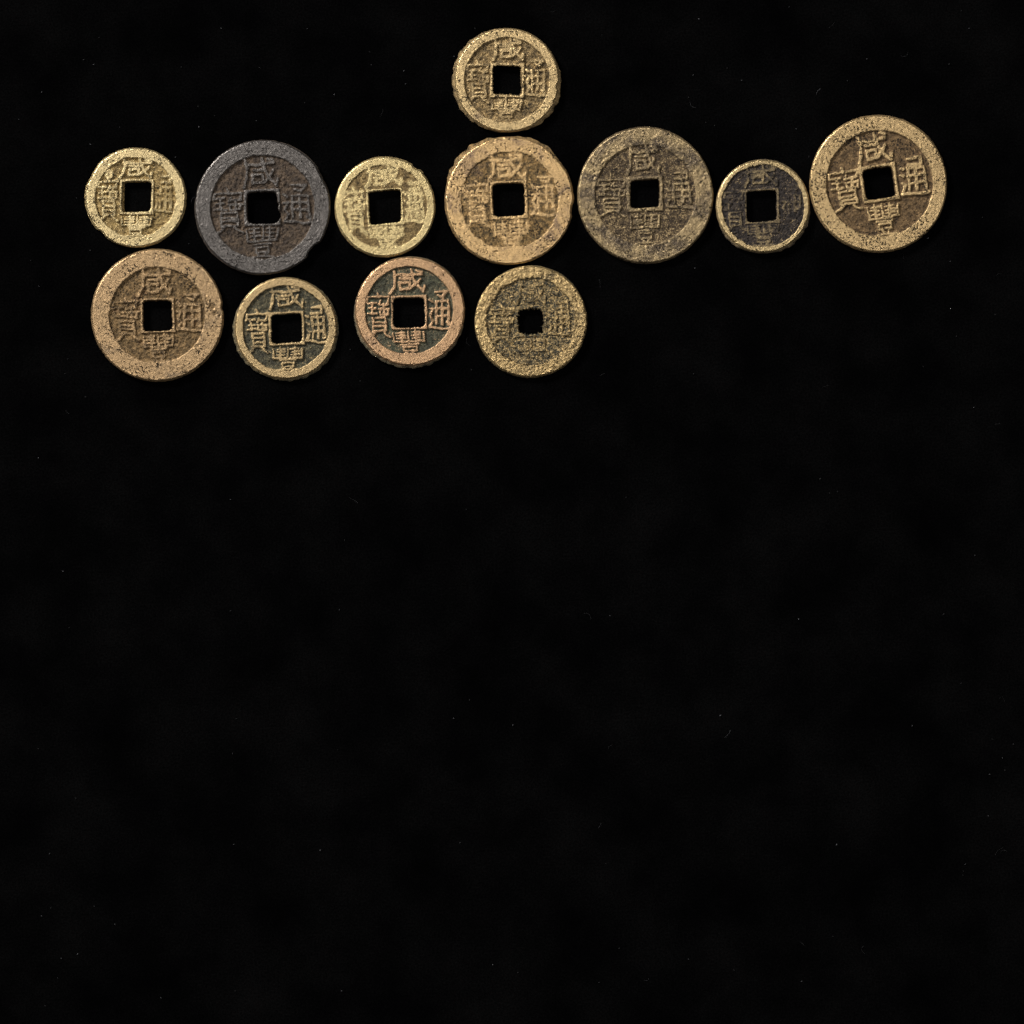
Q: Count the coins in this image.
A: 12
